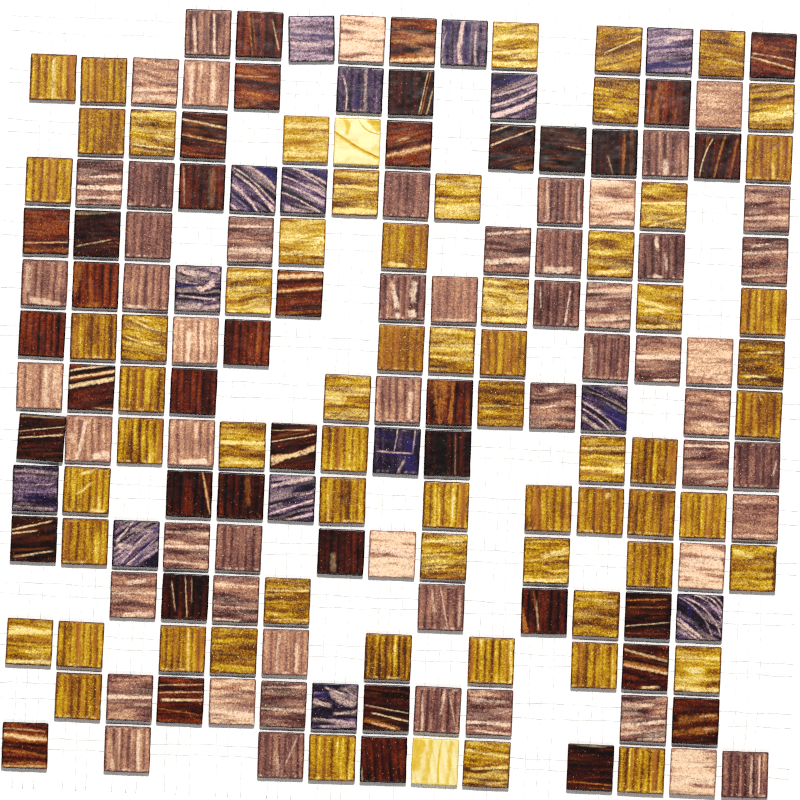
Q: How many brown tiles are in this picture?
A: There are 39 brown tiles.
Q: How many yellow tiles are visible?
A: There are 65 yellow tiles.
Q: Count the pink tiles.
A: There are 55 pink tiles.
